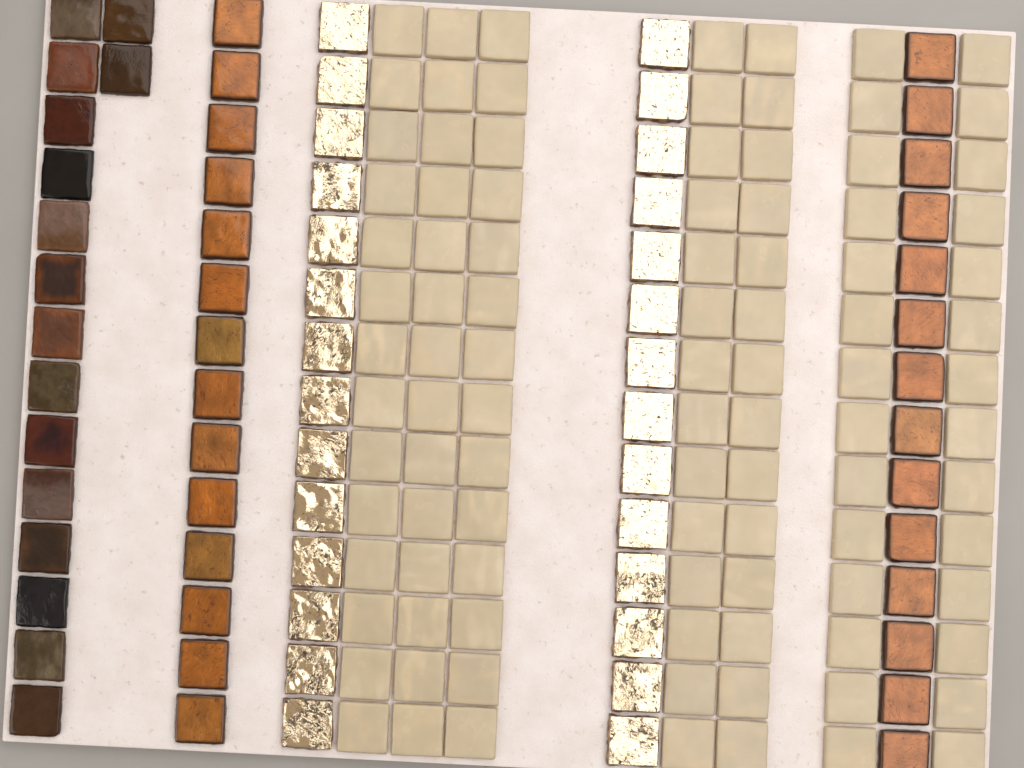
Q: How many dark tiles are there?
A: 16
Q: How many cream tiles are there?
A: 98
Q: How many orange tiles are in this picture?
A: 28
